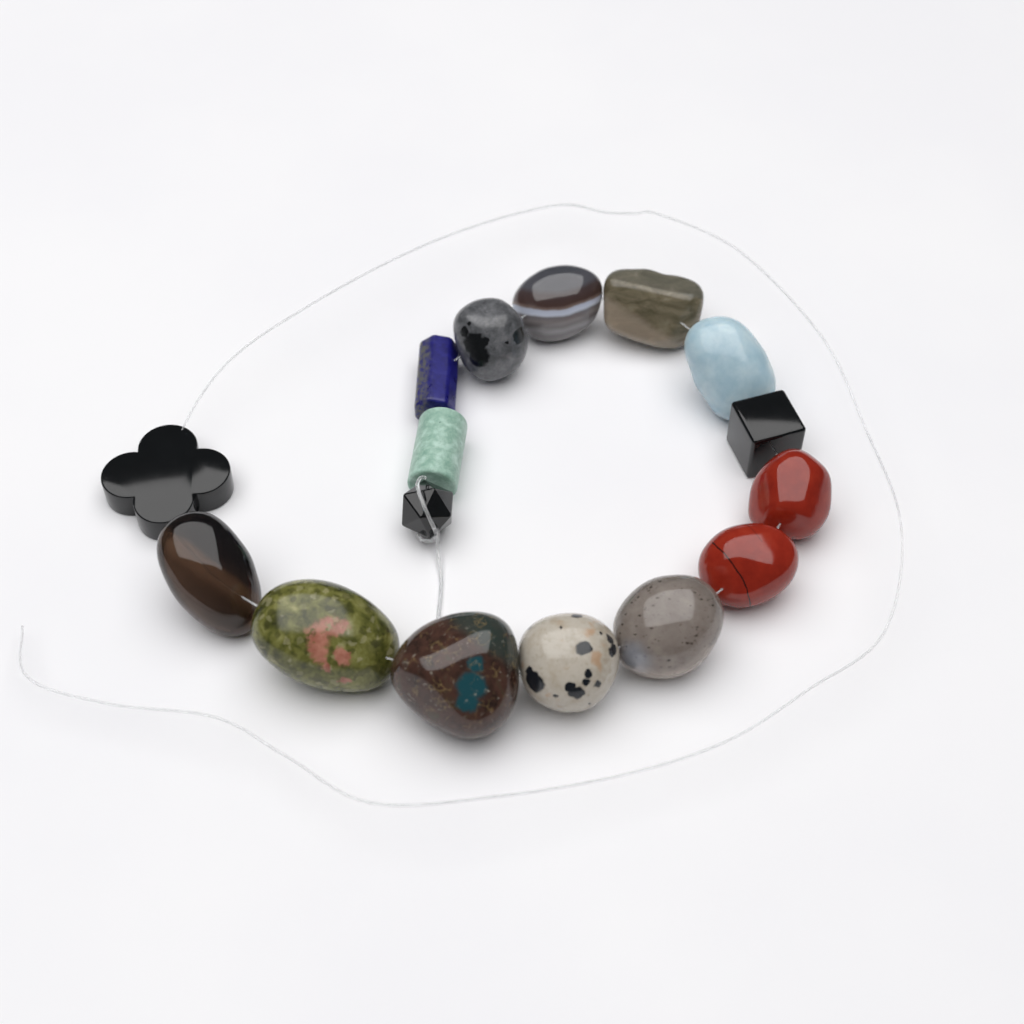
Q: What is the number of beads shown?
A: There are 16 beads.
